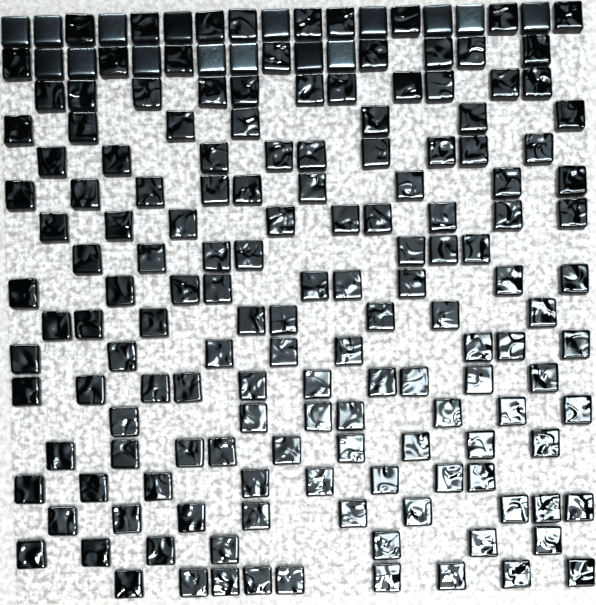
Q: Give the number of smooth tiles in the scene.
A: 16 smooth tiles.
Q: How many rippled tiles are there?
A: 153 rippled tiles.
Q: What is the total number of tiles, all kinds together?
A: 169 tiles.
